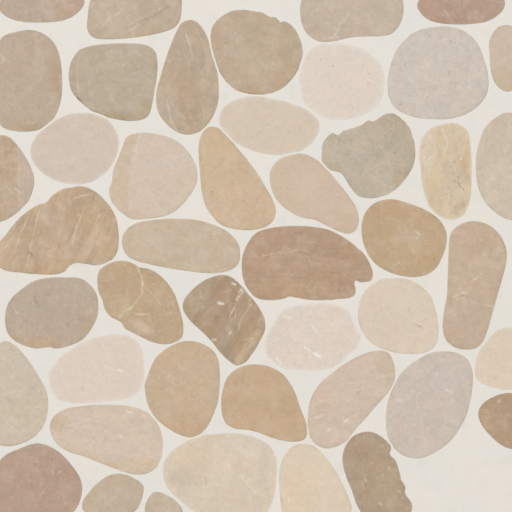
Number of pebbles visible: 45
